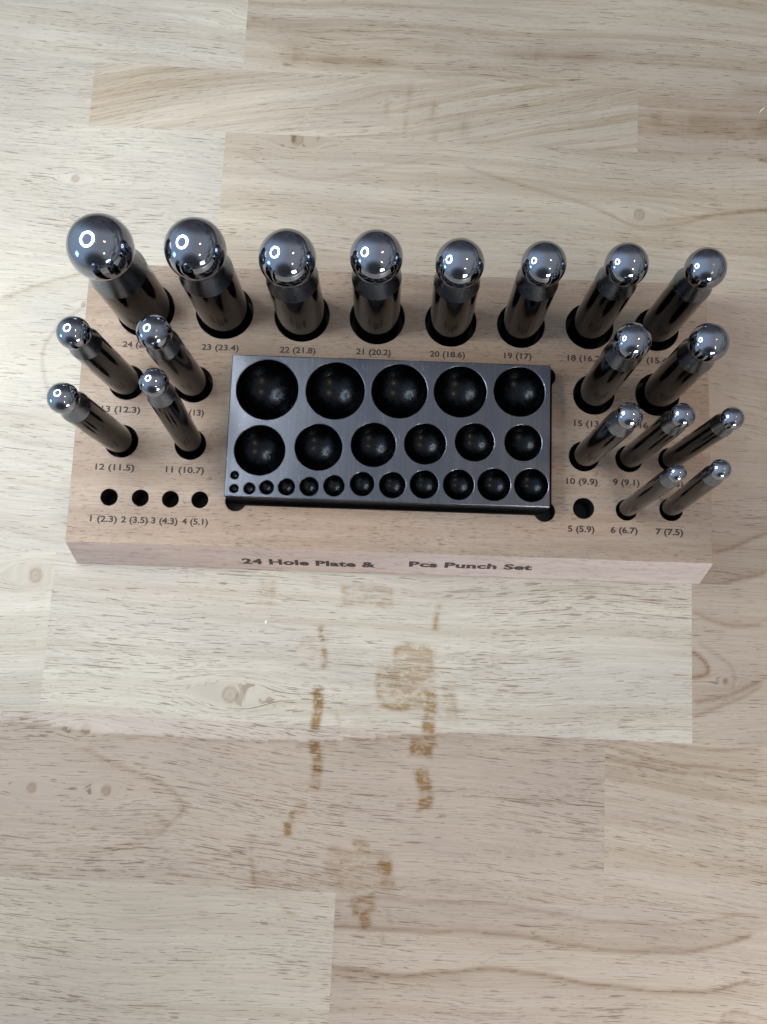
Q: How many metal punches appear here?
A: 19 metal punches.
